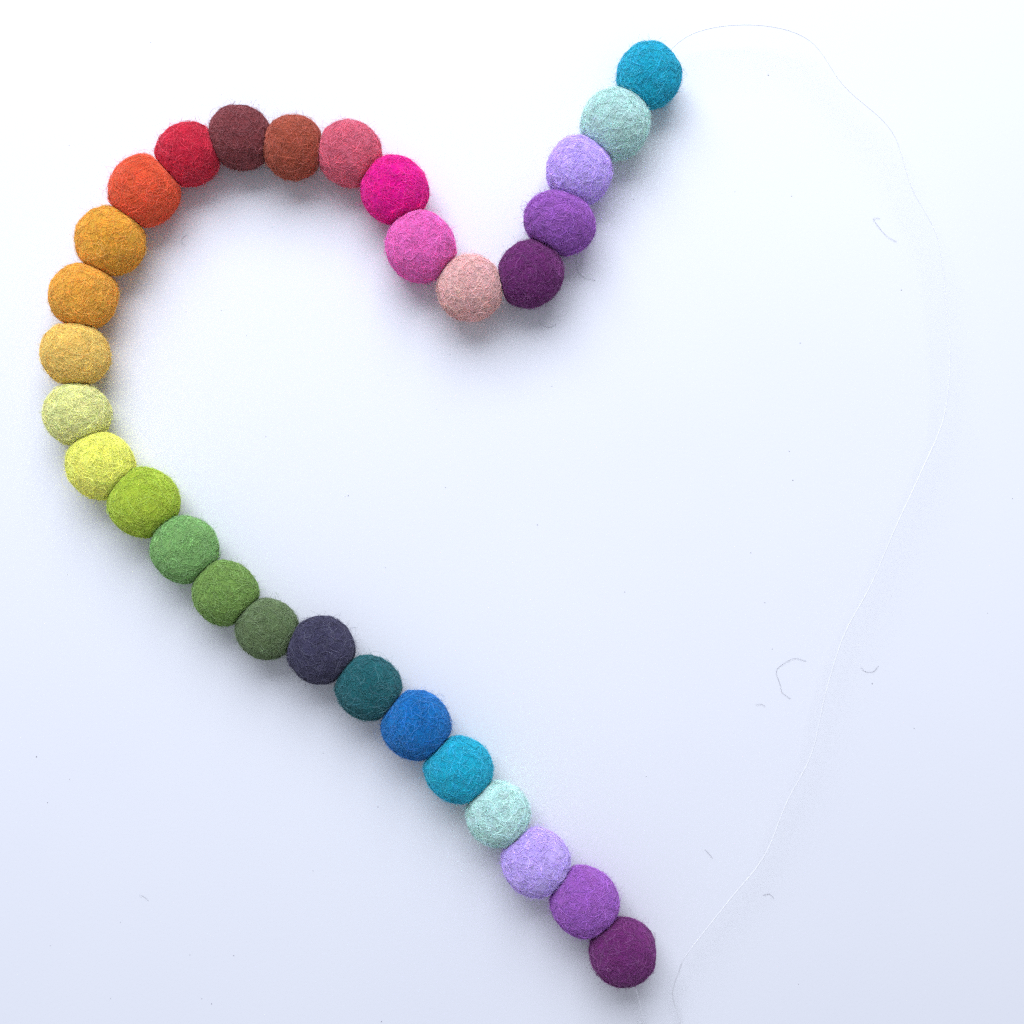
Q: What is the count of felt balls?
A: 30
